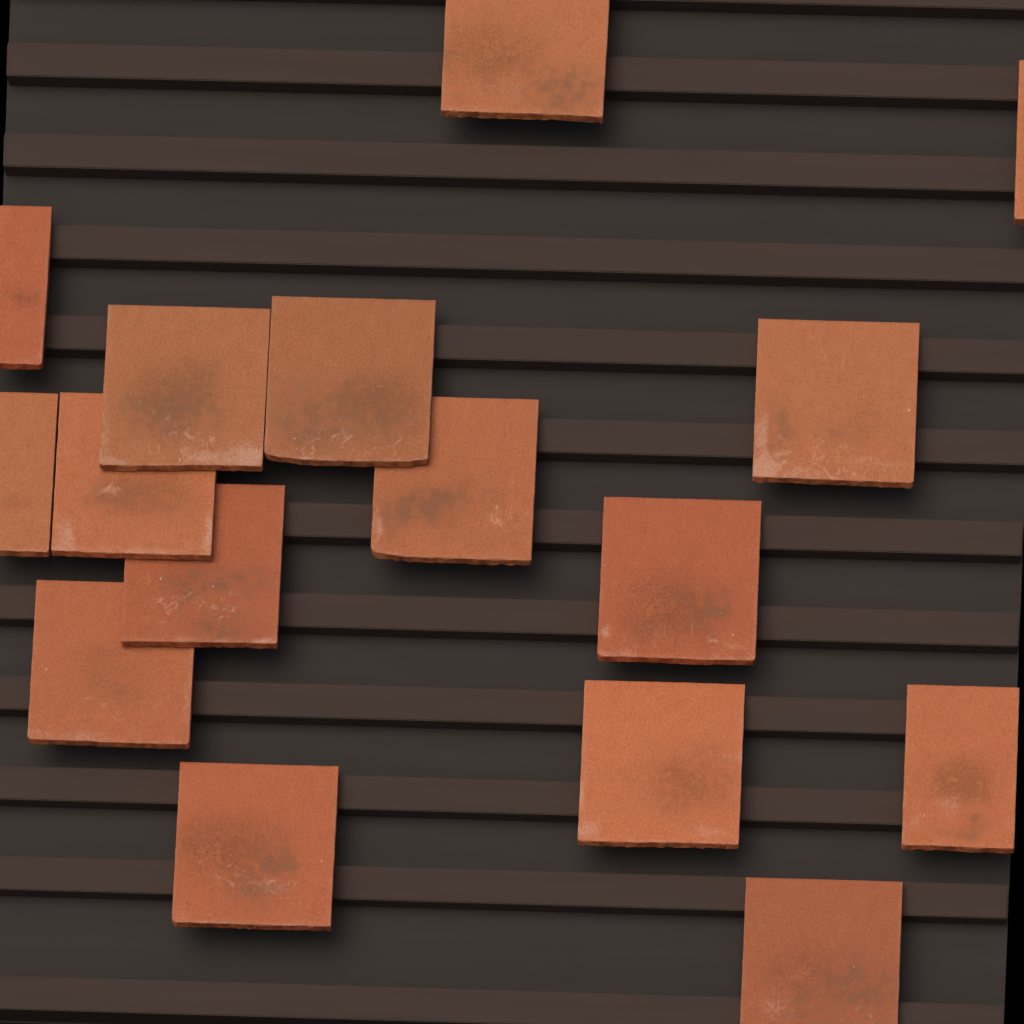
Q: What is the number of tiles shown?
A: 16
